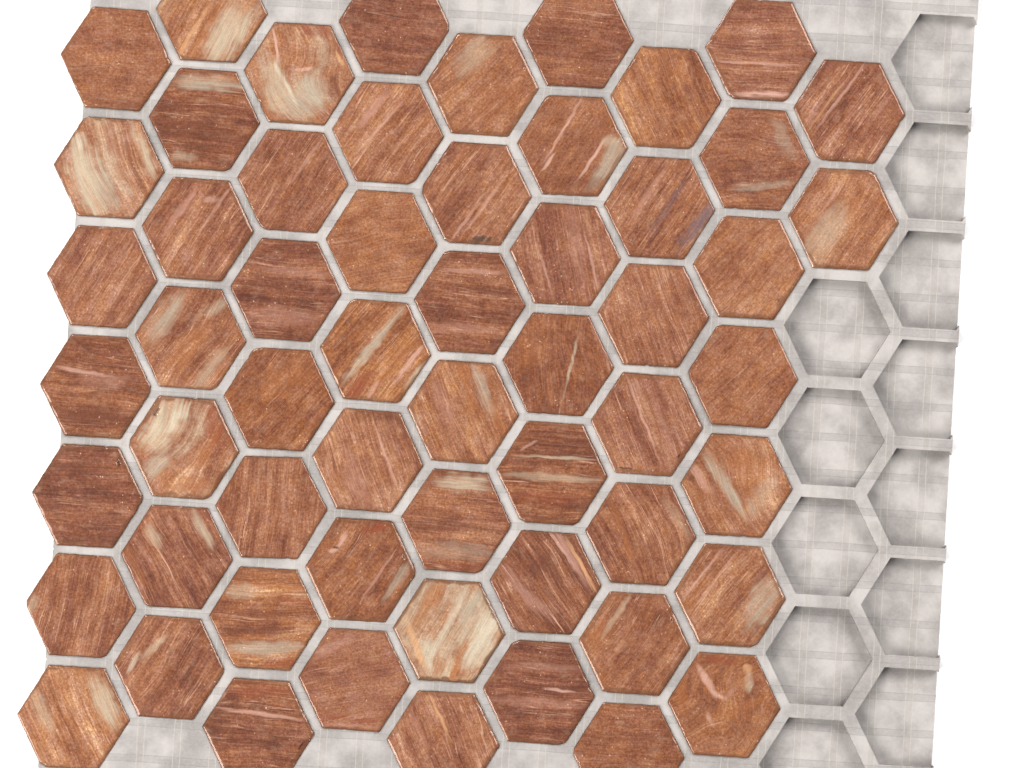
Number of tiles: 58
